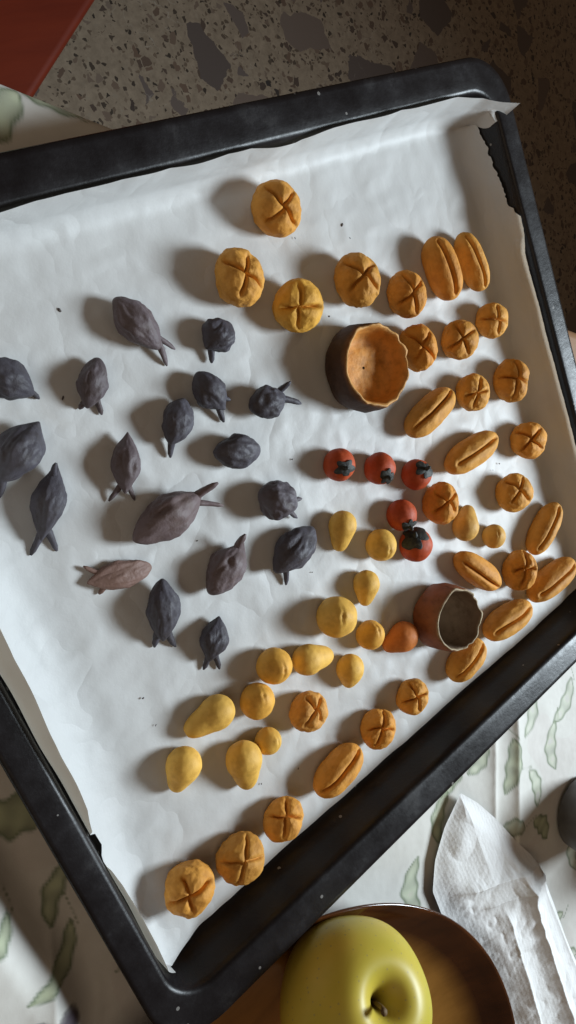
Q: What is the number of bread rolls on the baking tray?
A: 30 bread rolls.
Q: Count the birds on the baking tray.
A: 18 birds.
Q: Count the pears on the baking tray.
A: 16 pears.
